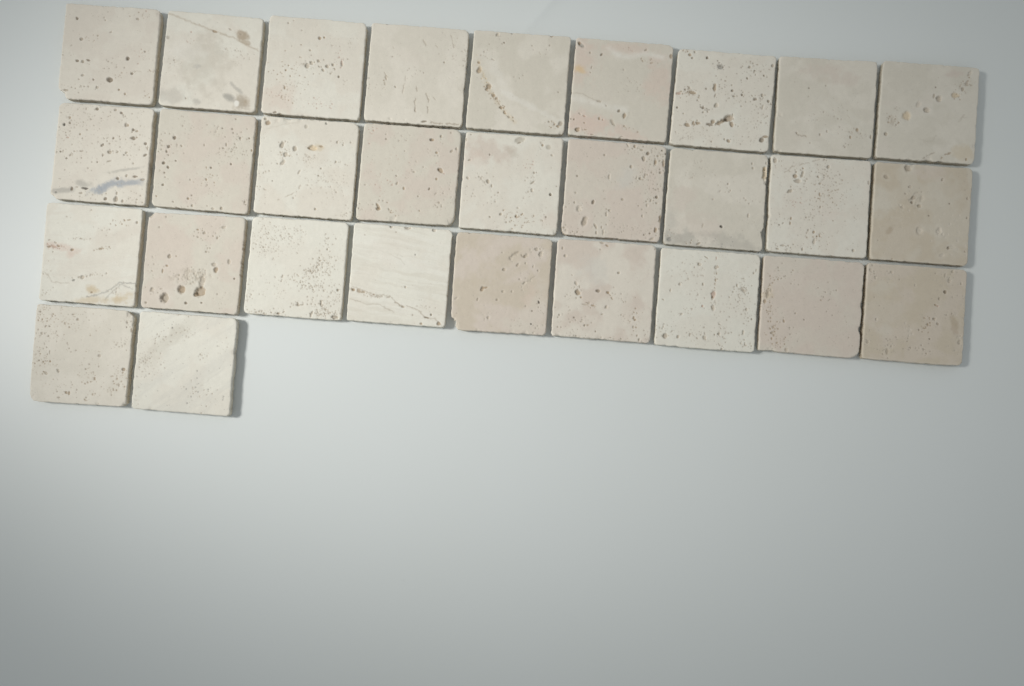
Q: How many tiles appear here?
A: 29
